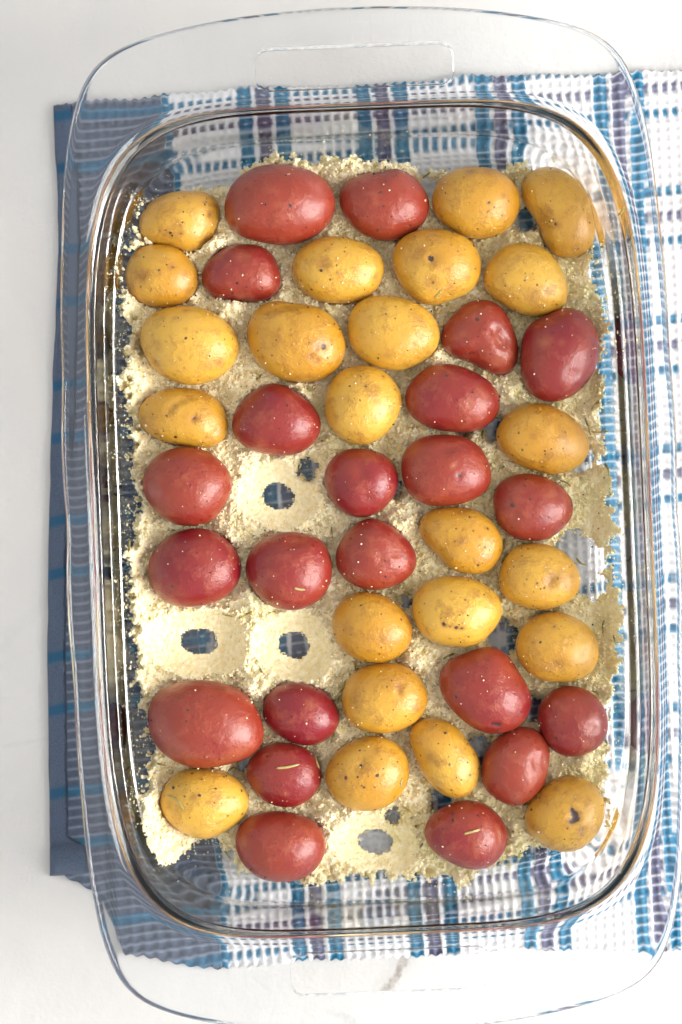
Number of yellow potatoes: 23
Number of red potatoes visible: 22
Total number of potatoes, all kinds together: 45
